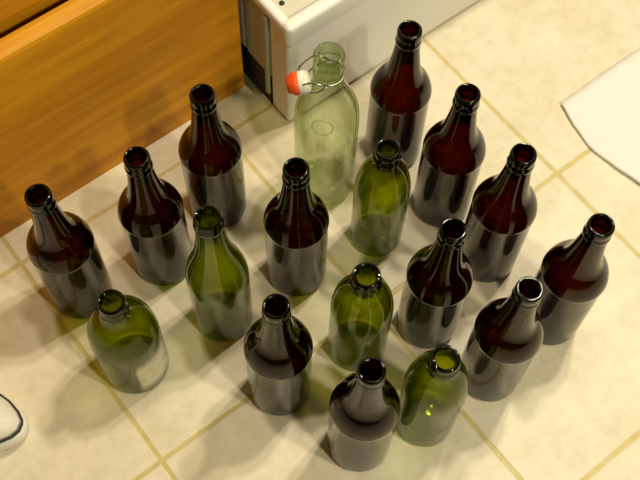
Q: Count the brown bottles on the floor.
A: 12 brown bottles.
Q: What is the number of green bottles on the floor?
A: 5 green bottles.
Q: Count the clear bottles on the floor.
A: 1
